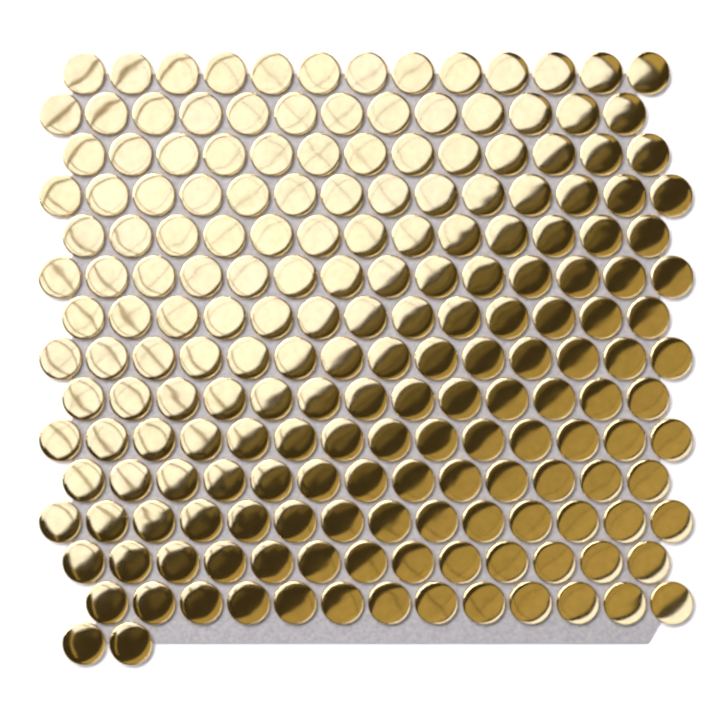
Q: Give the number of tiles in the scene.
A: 189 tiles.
